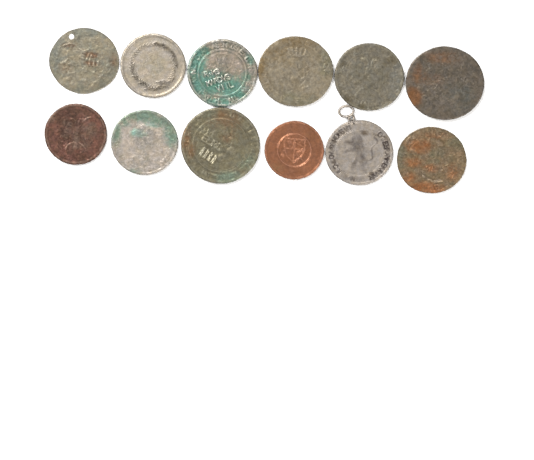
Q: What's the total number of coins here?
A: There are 12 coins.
